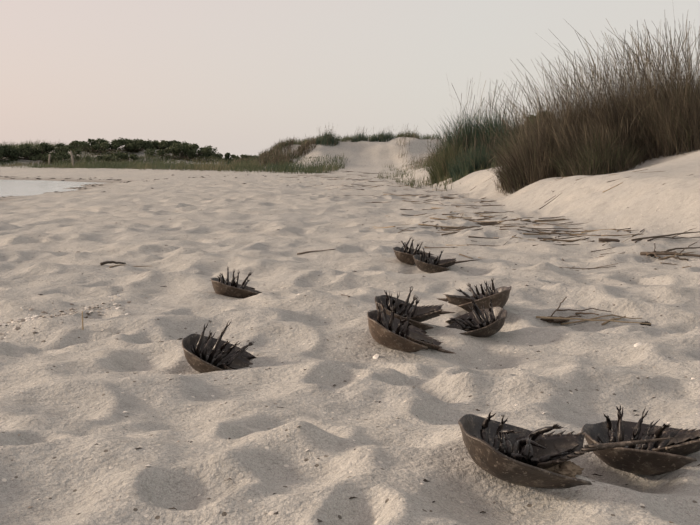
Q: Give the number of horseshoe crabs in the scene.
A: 10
